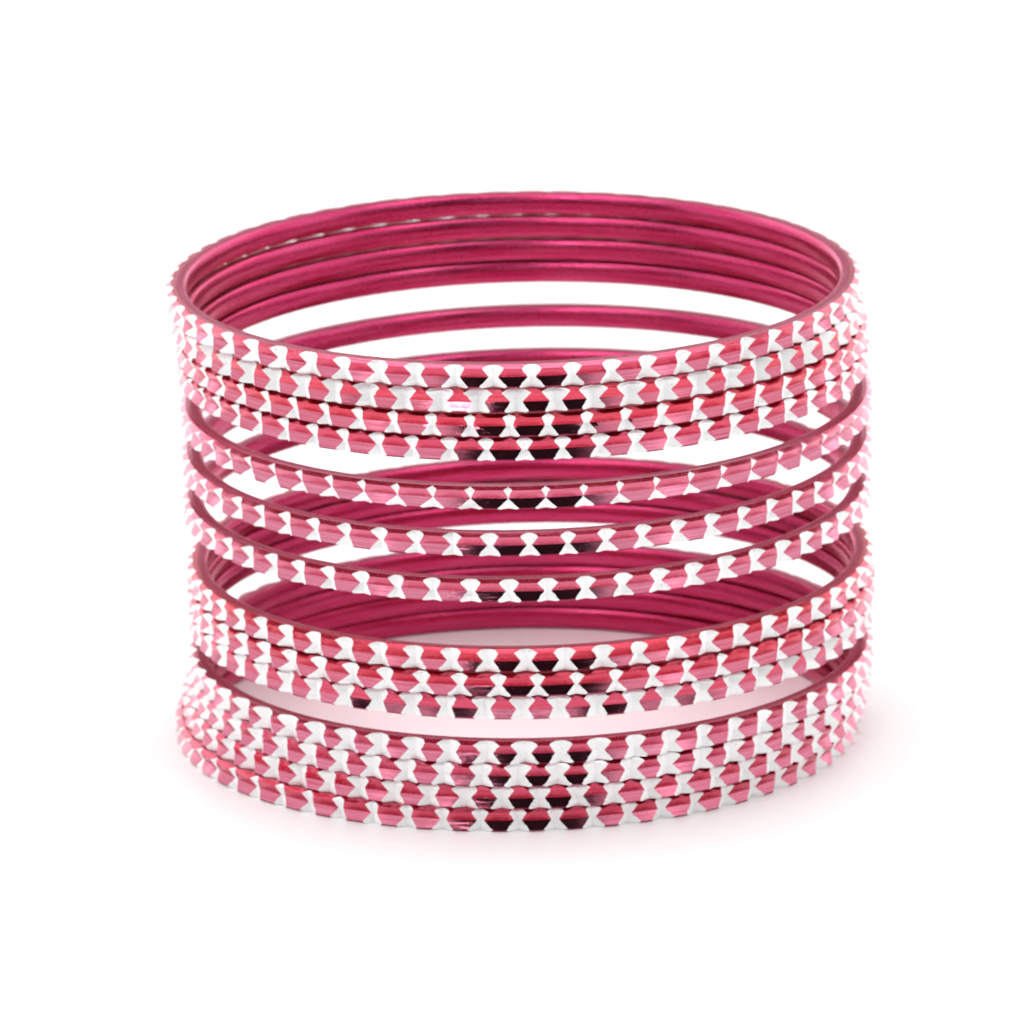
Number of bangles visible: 14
